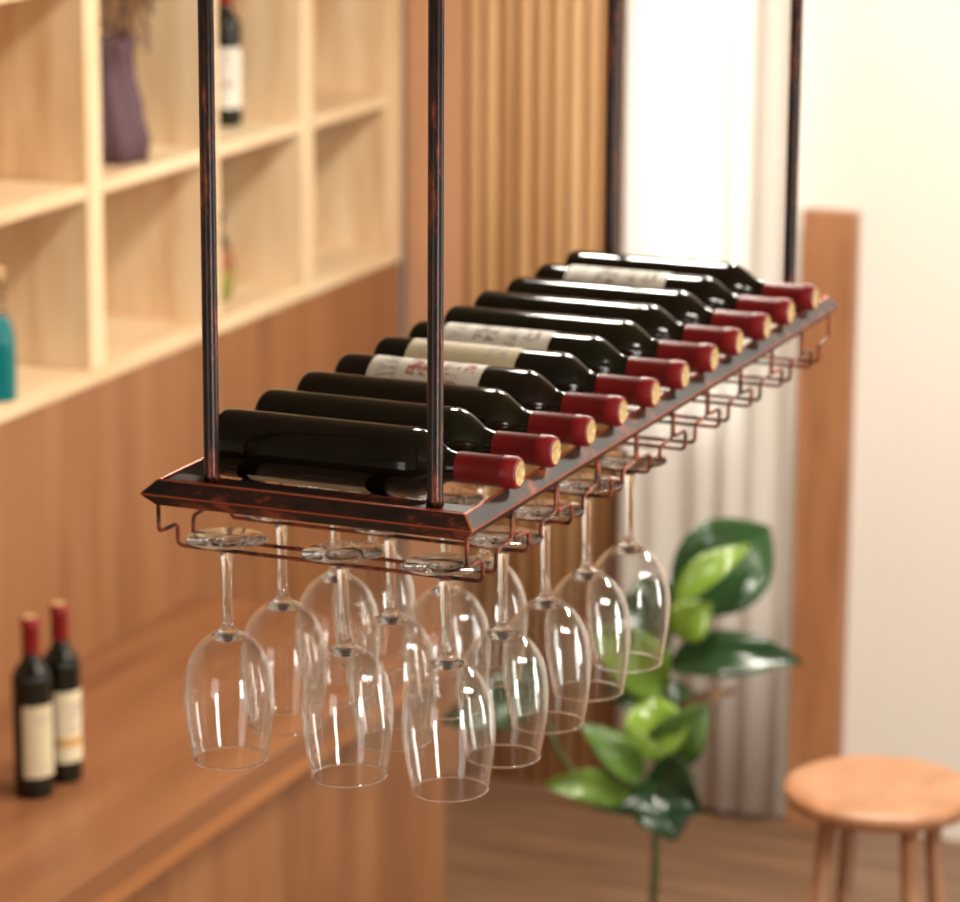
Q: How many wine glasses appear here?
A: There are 13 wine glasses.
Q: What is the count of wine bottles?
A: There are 14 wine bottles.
